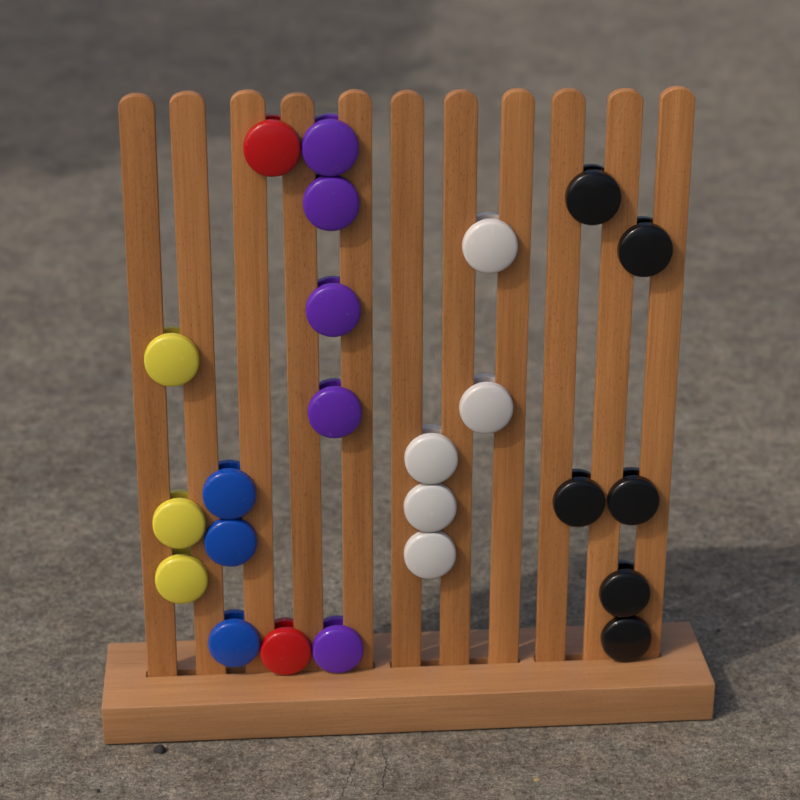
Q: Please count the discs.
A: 24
